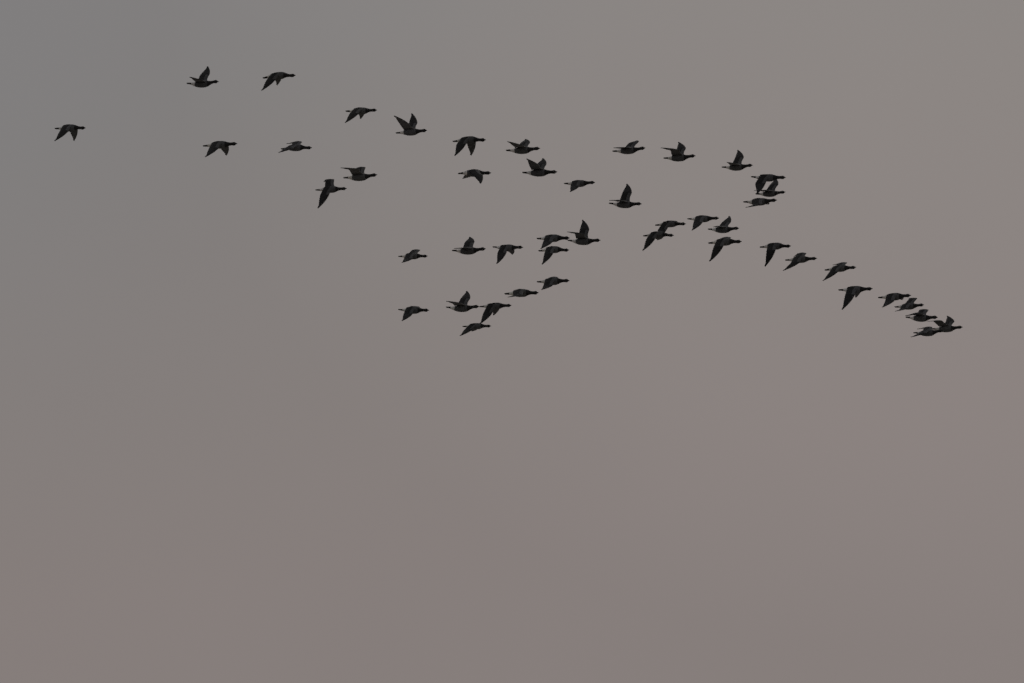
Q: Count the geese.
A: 47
